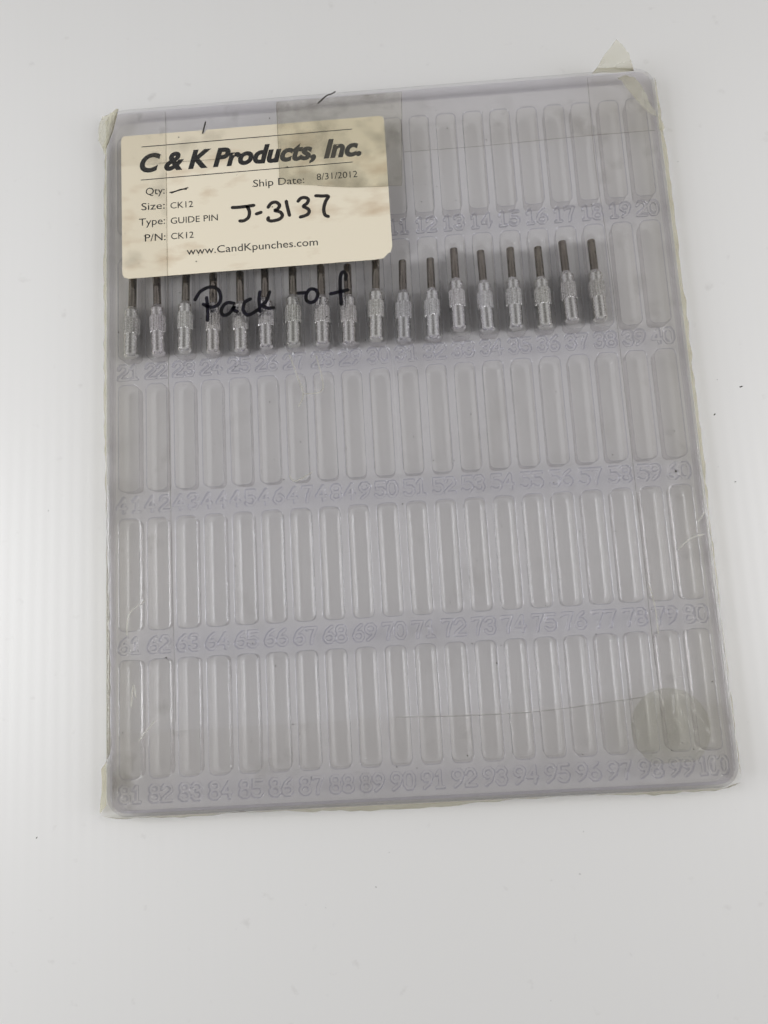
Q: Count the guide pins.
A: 18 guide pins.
